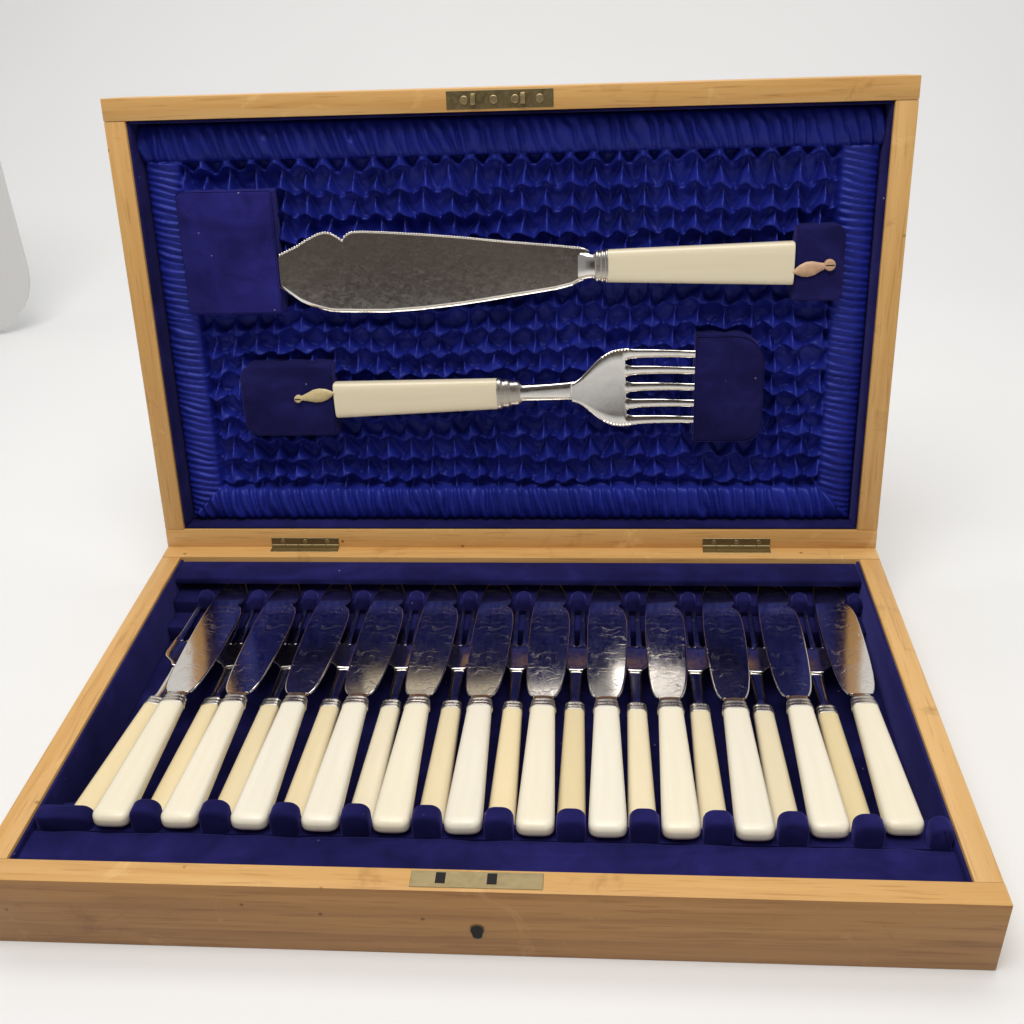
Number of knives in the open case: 13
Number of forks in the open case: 13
